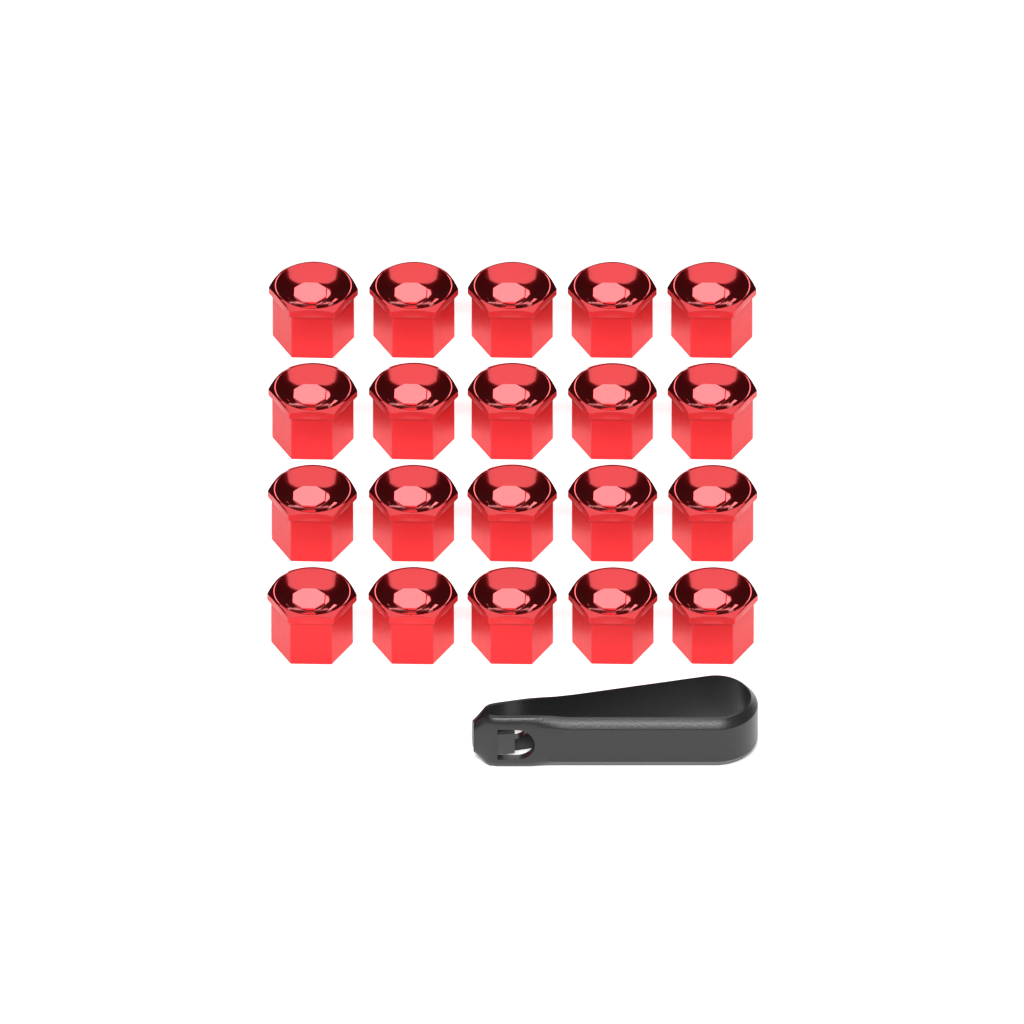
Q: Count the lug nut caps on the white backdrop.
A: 20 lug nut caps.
